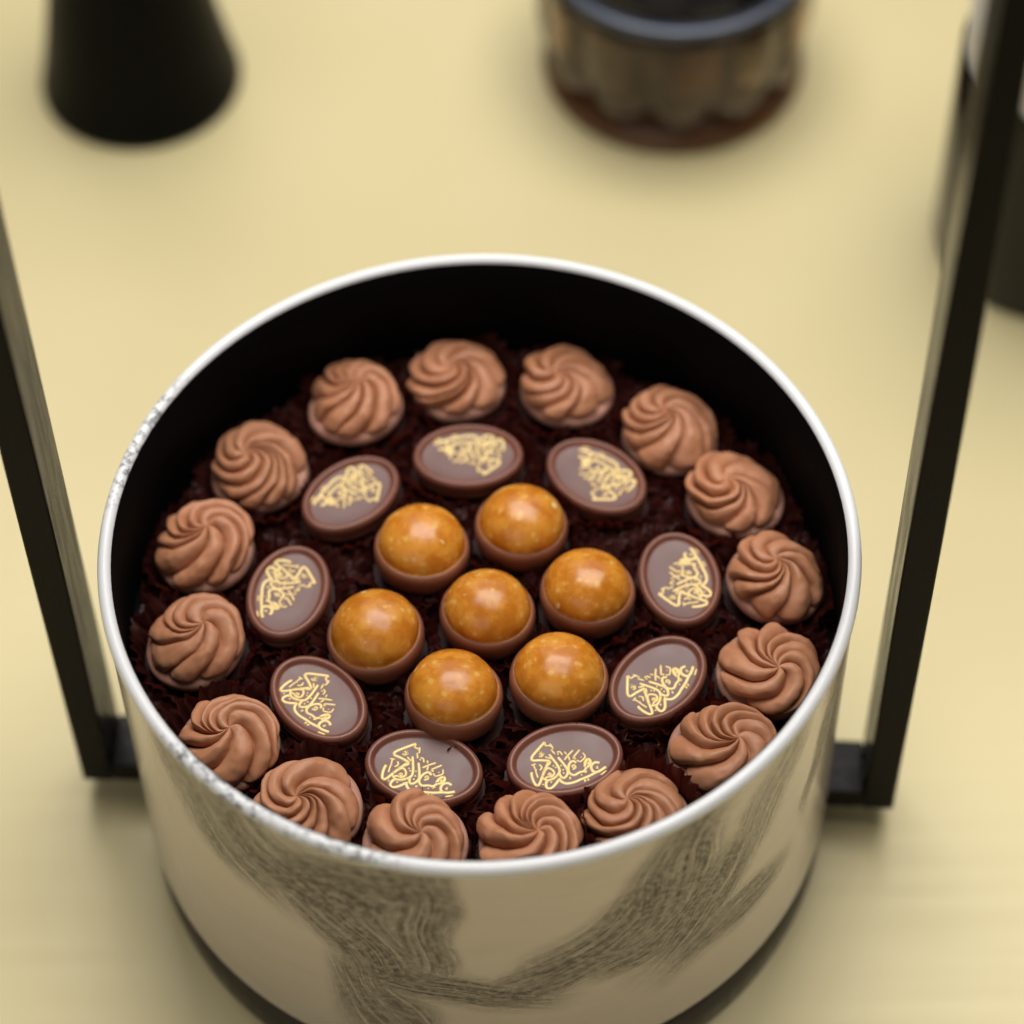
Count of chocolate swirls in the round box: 16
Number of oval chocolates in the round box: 9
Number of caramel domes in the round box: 7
